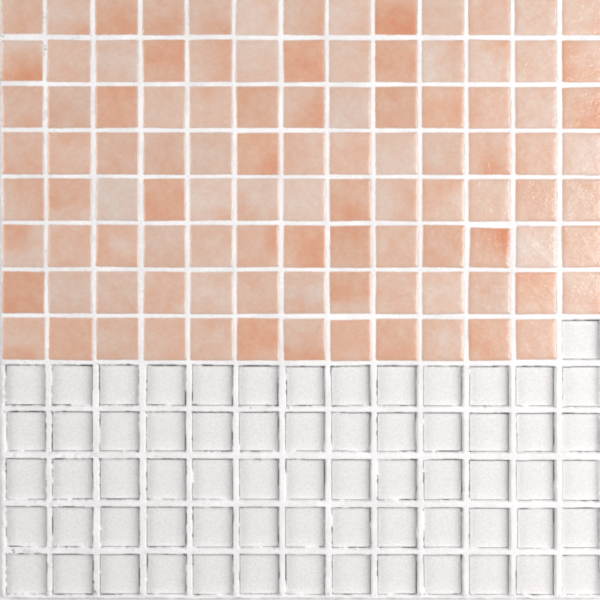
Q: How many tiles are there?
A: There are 103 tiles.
